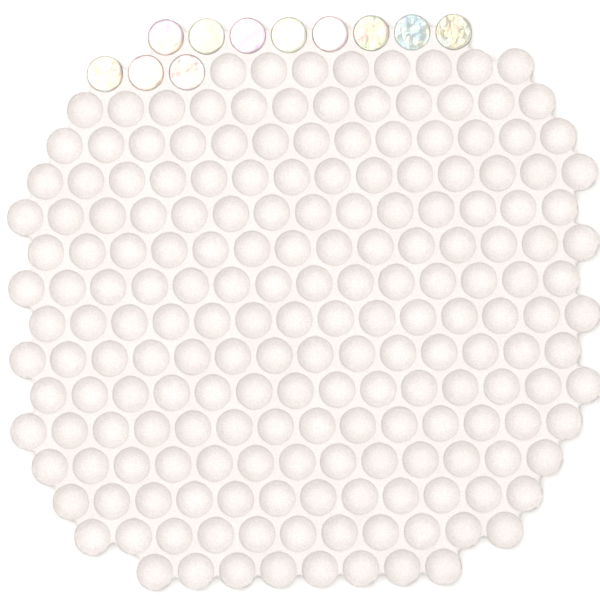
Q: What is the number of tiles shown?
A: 11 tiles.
